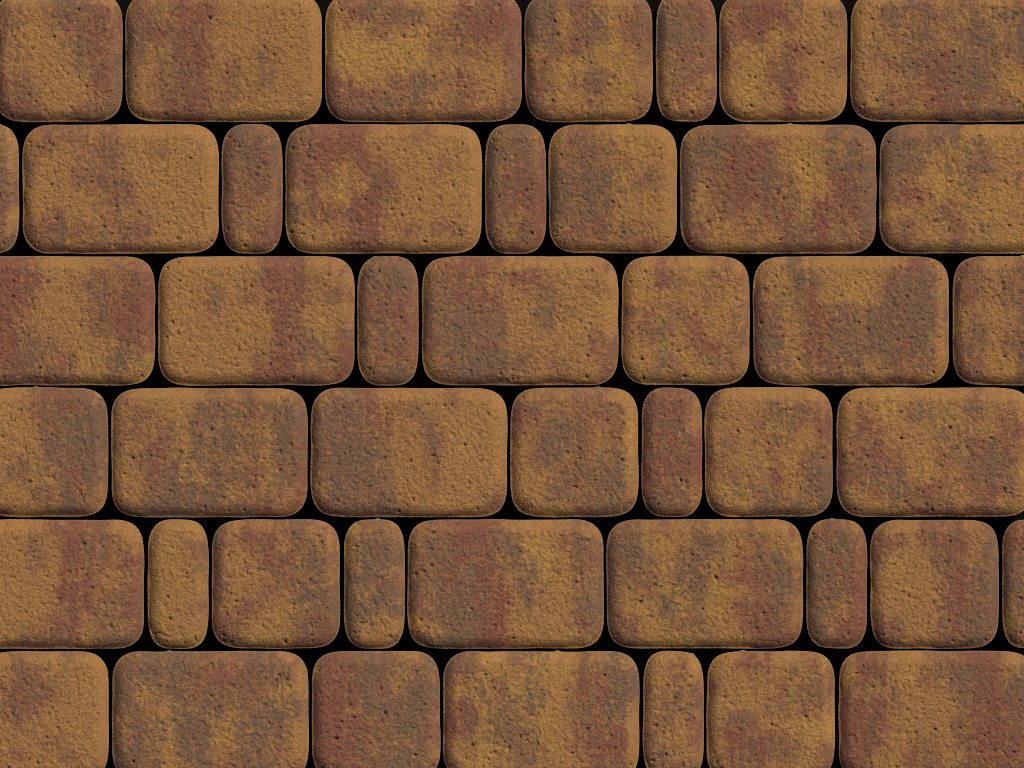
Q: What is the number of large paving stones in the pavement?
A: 20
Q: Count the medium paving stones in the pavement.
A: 14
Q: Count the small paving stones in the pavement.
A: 11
